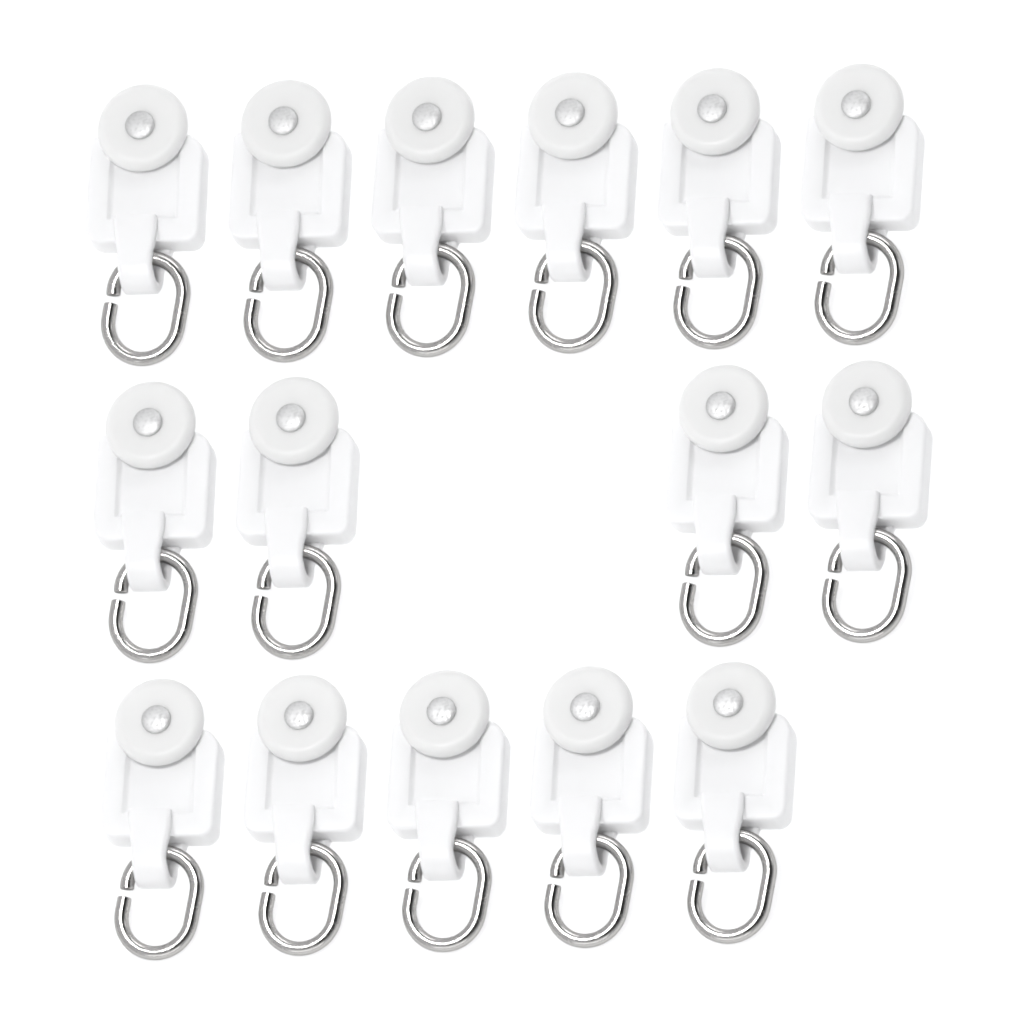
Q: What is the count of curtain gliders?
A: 15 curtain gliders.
